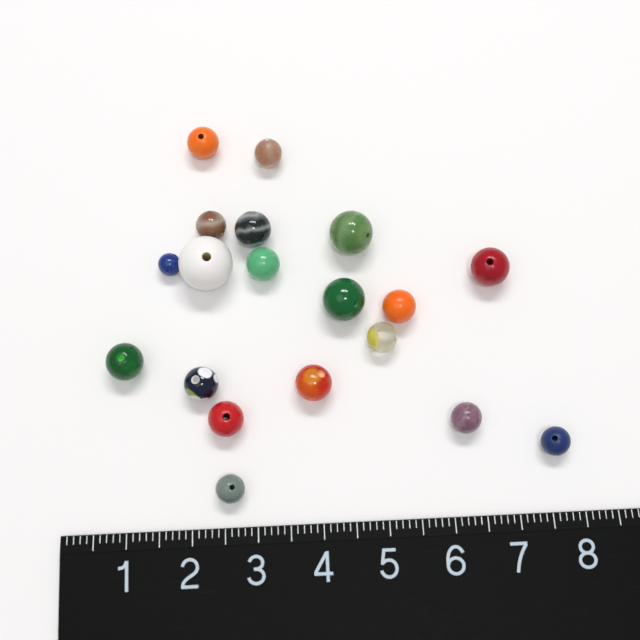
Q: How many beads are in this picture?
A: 19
